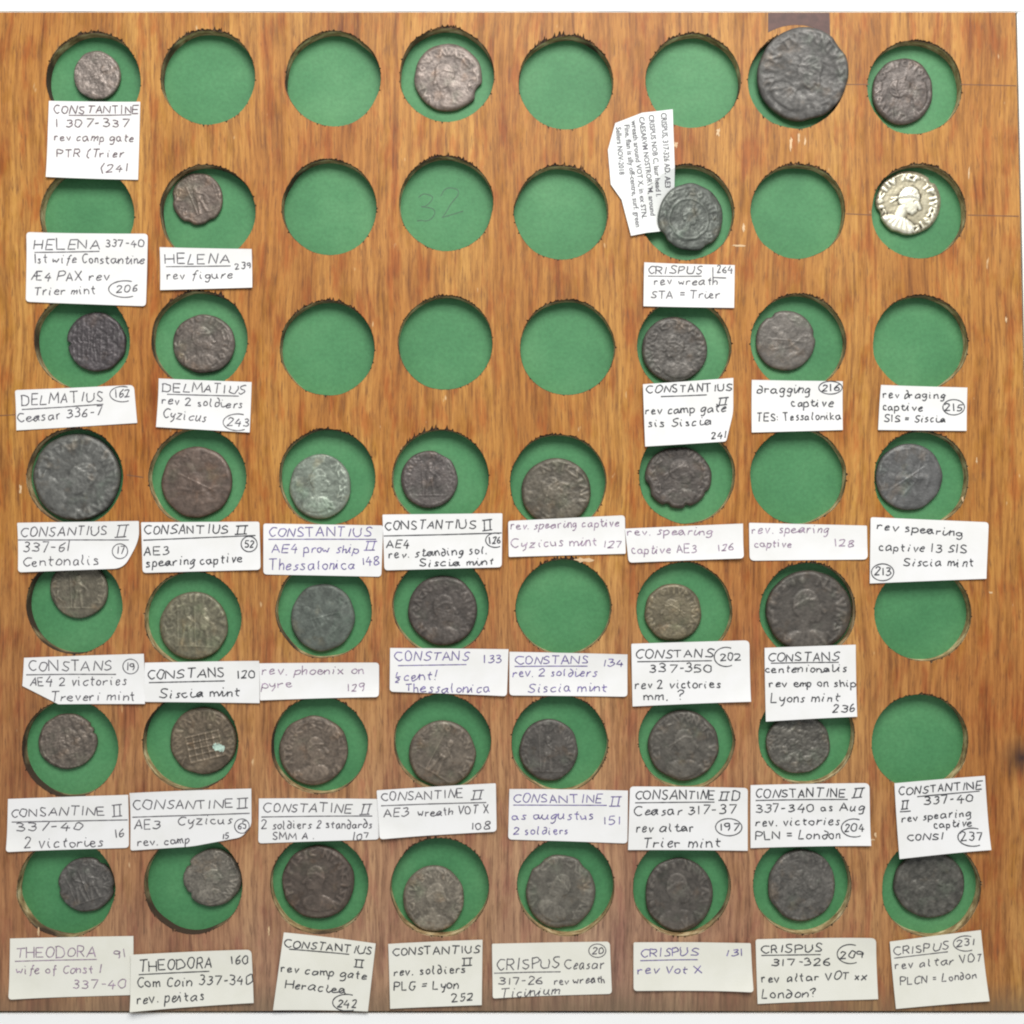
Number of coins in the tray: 39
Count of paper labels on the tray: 41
